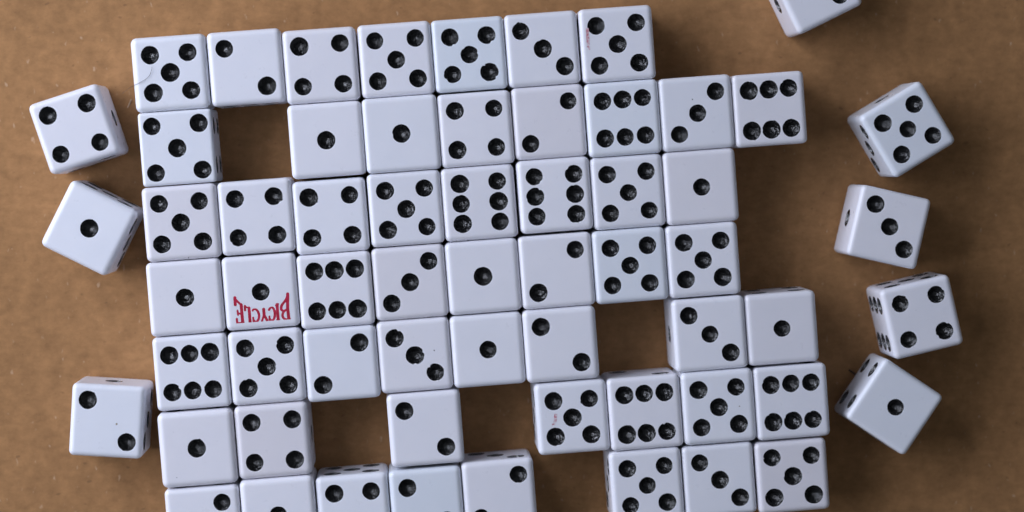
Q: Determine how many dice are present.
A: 62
